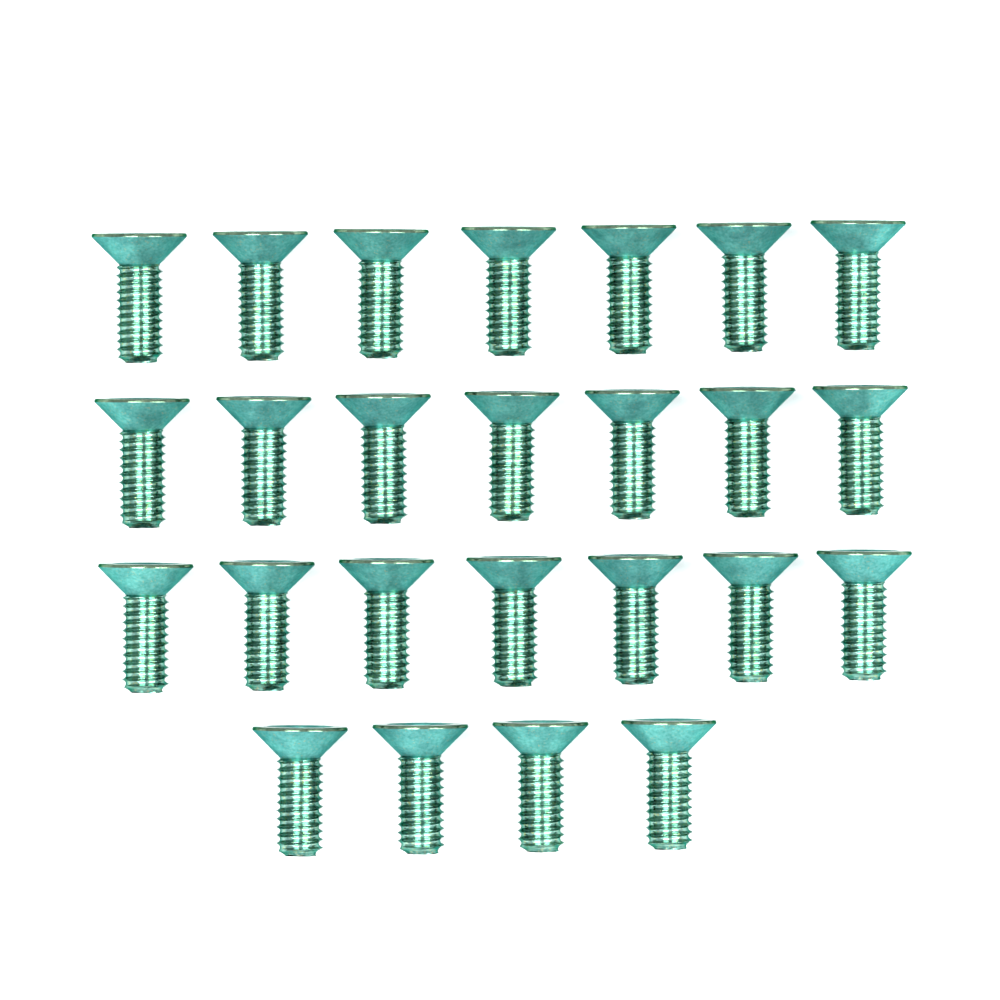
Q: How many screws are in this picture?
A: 25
